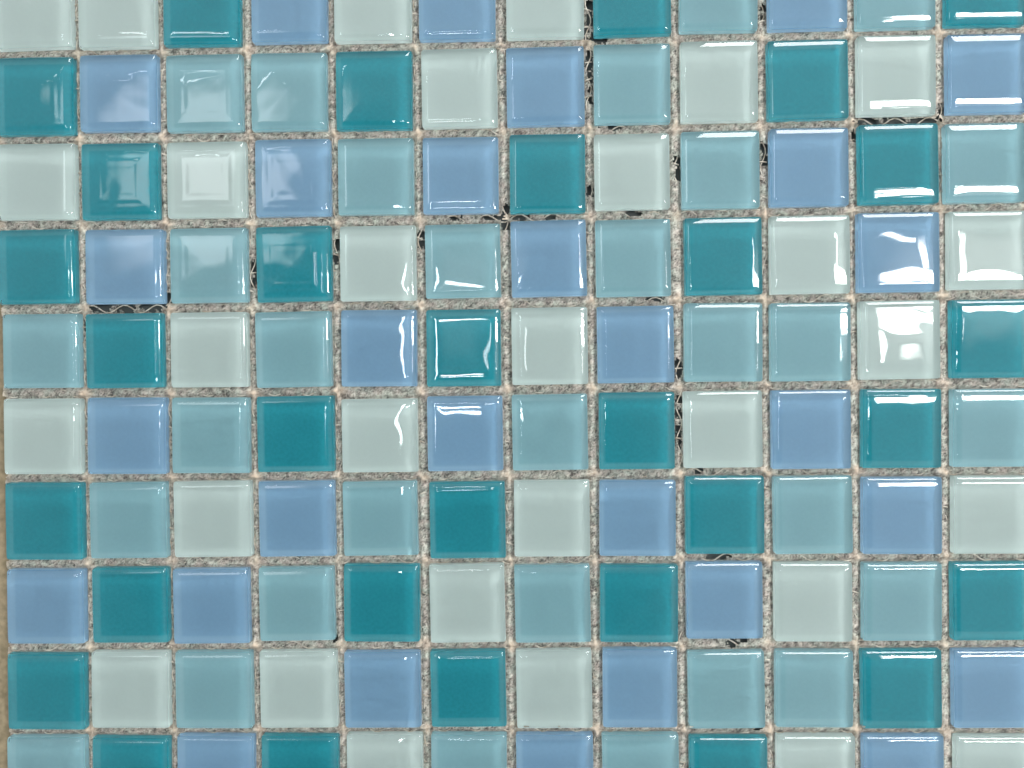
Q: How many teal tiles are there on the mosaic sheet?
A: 31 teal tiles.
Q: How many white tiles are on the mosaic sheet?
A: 30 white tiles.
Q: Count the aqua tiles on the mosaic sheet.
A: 30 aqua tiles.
